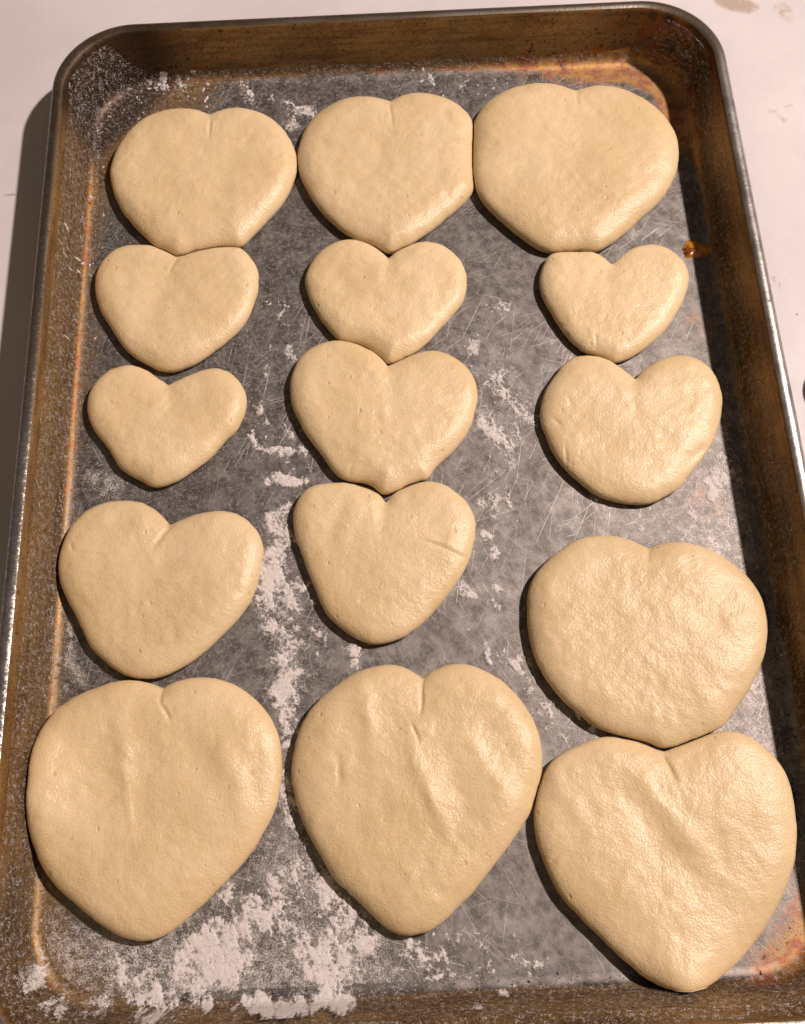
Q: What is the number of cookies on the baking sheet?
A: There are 15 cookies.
